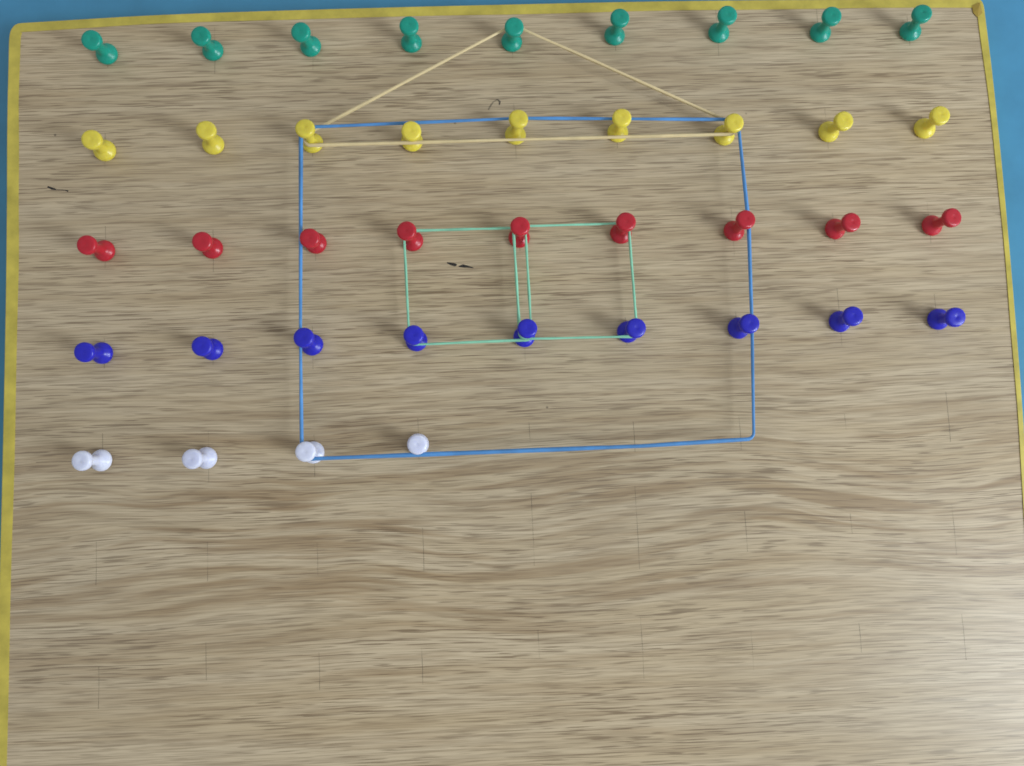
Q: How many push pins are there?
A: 40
